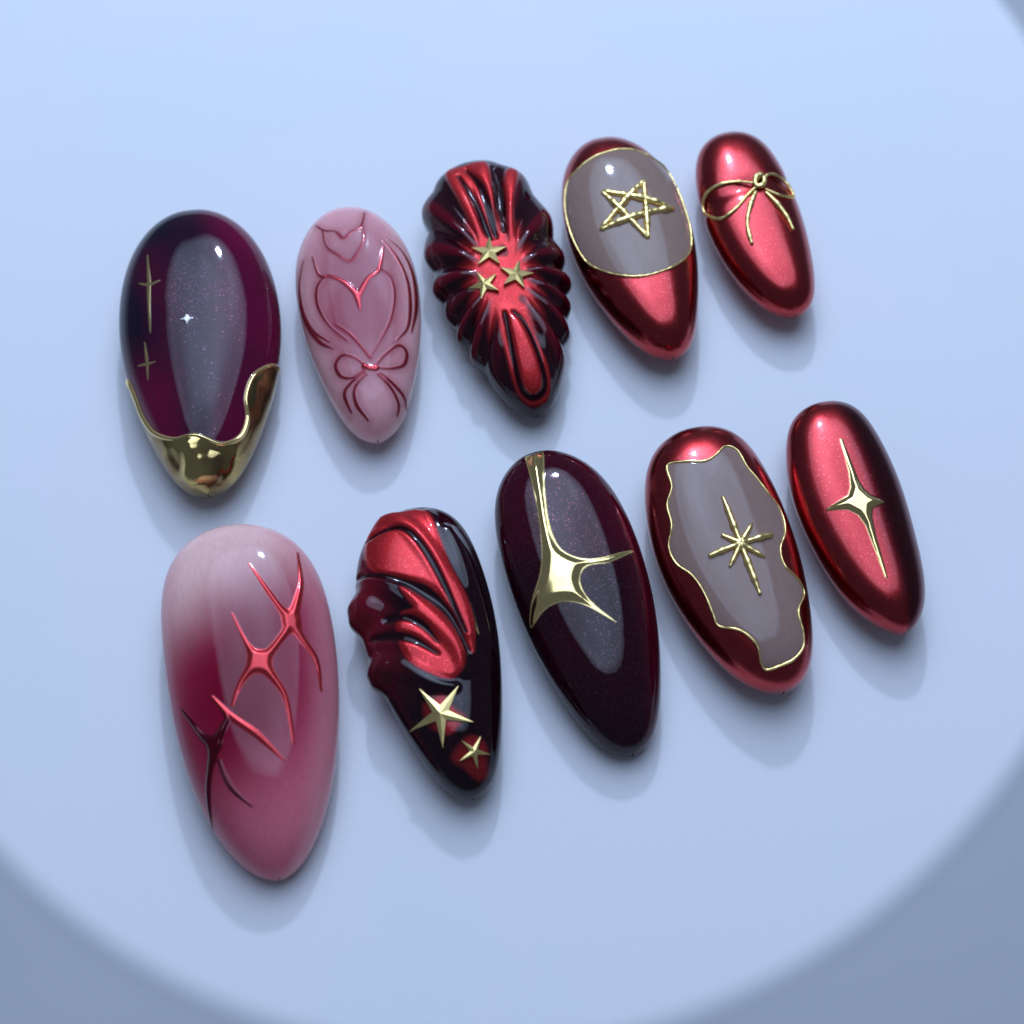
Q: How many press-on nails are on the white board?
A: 10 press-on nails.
